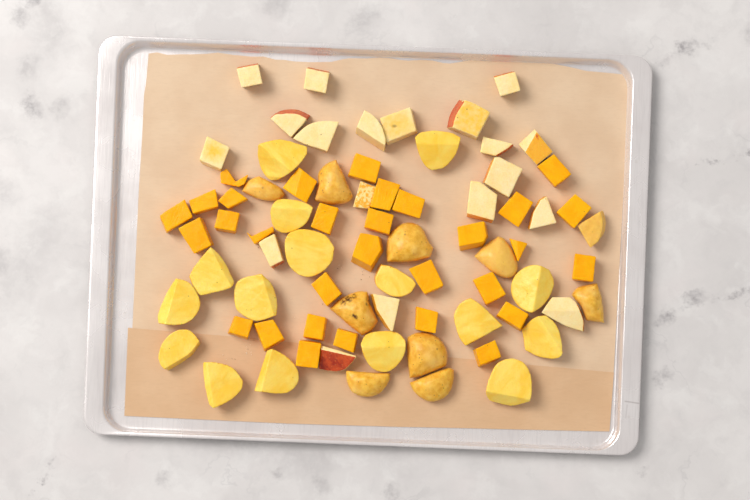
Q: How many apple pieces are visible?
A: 19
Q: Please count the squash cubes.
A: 31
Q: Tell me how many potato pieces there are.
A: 26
